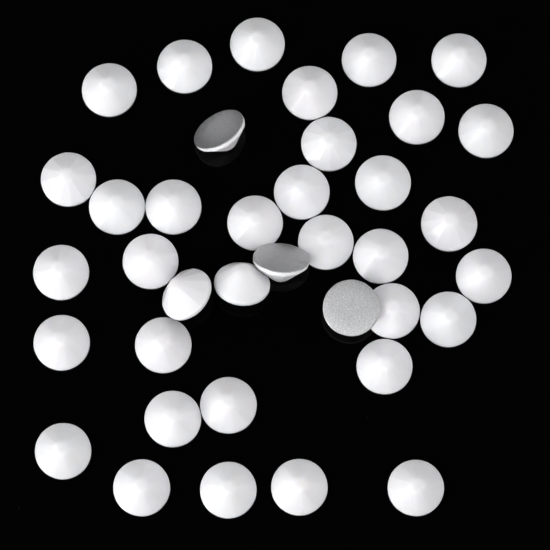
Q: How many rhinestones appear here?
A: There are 38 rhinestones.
